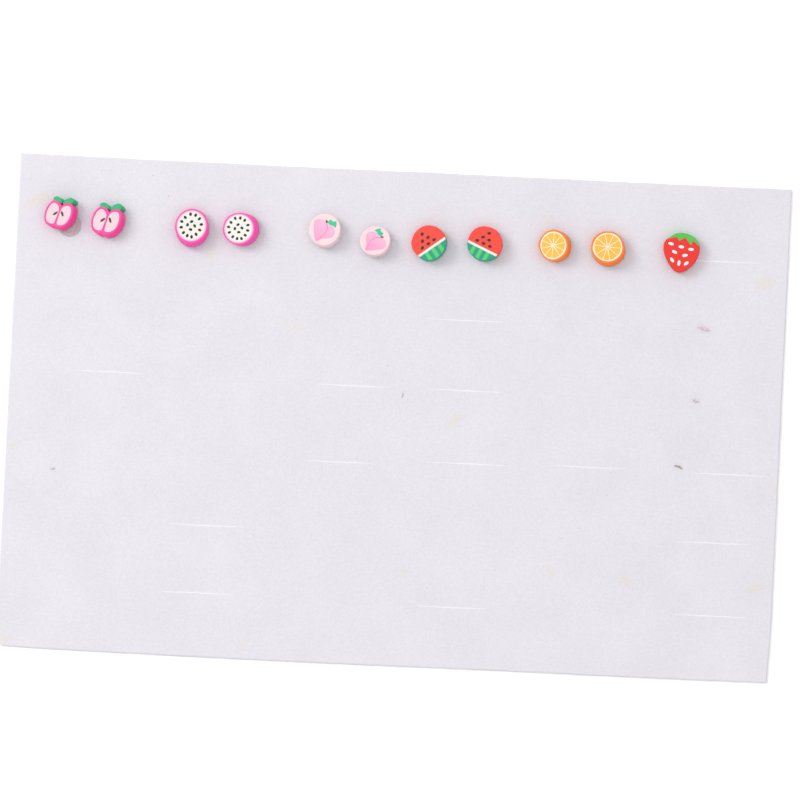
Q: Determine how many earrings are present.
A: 11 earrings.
